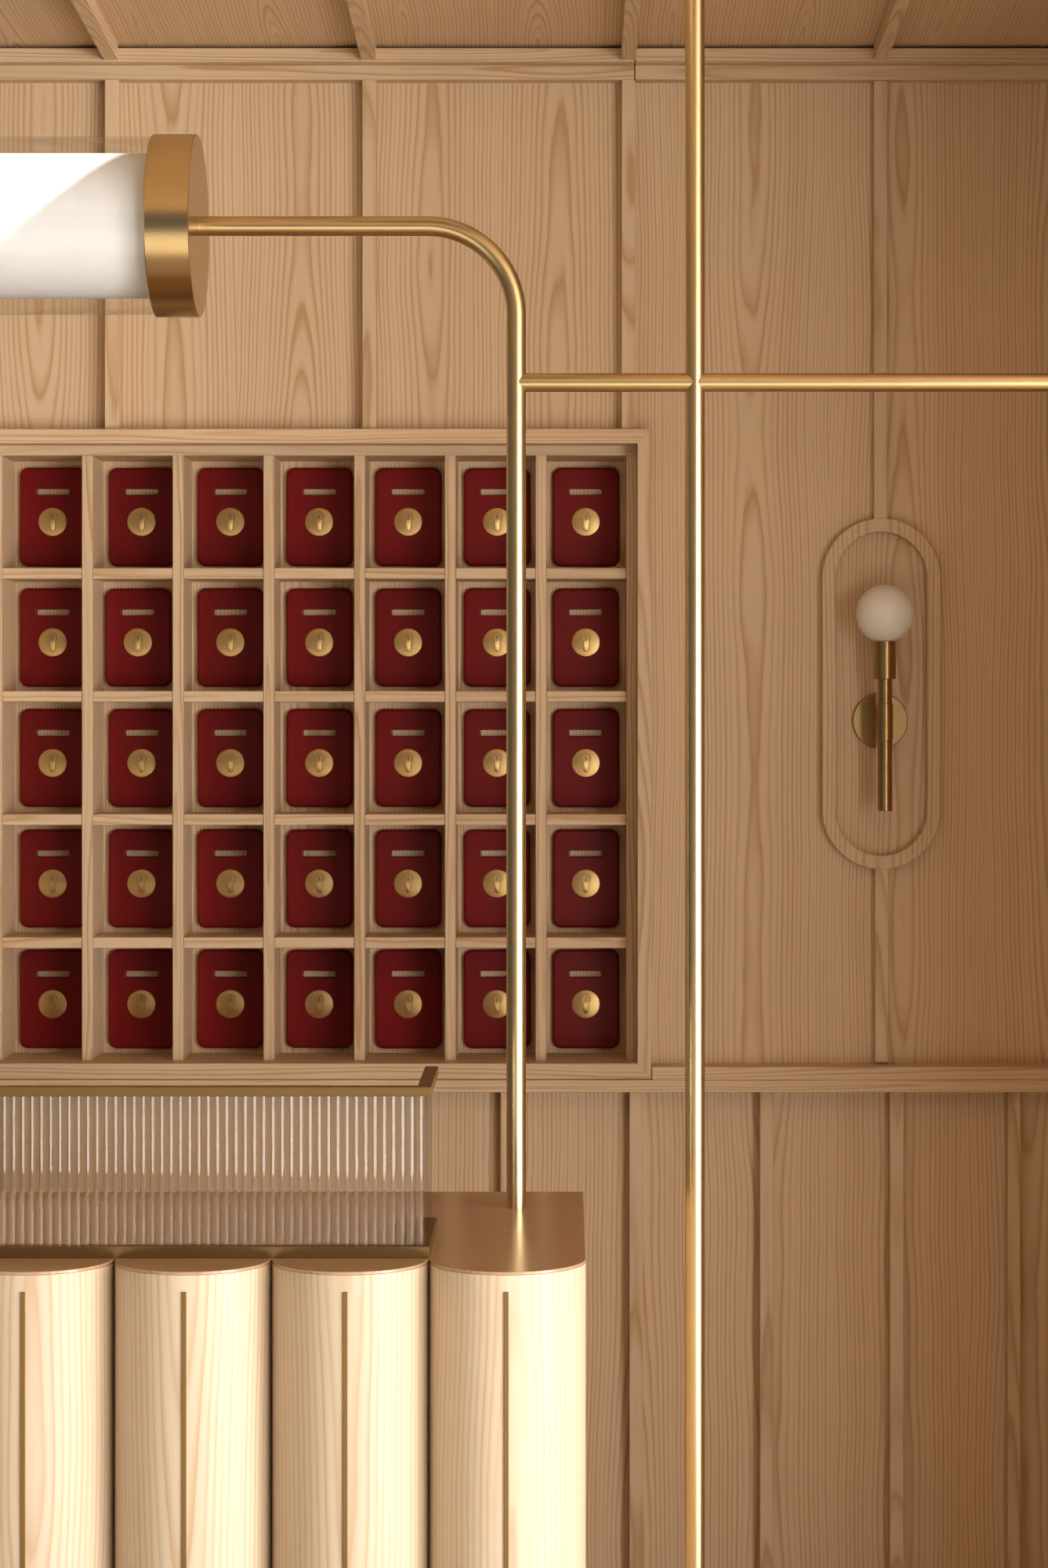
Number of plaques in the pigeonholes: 35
